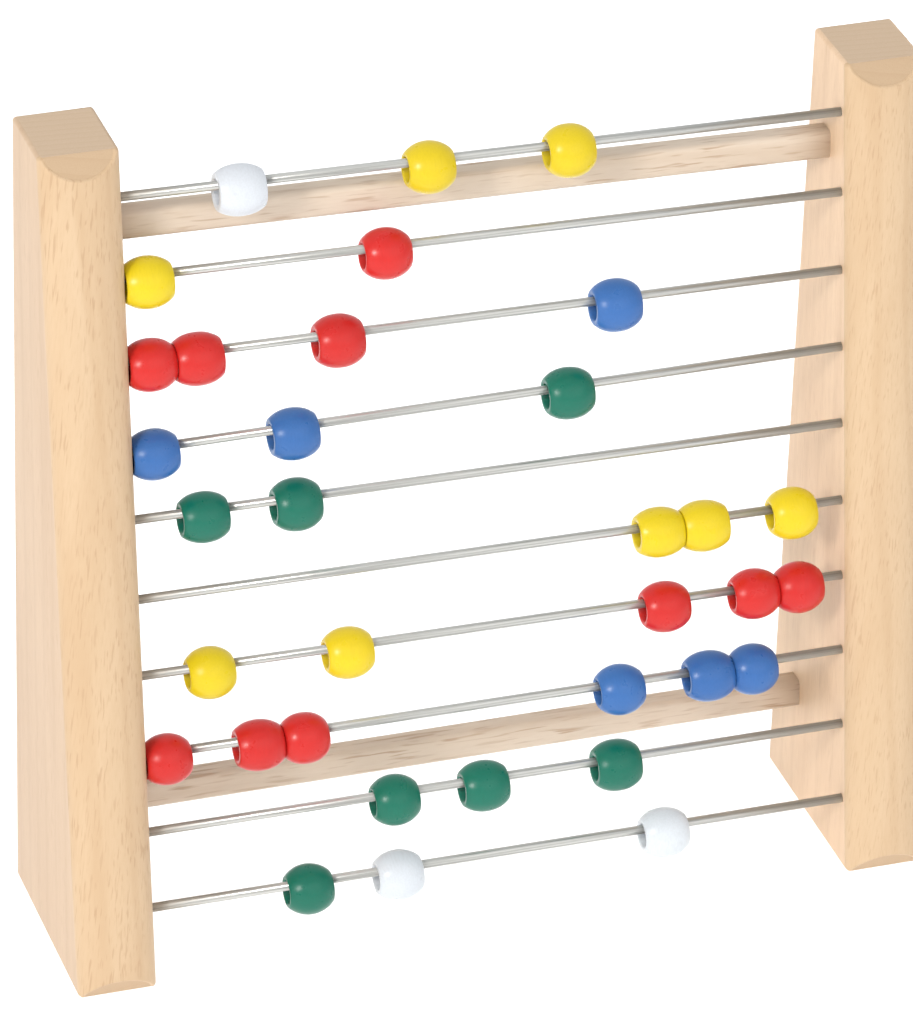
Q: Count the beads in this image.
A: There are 34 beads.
